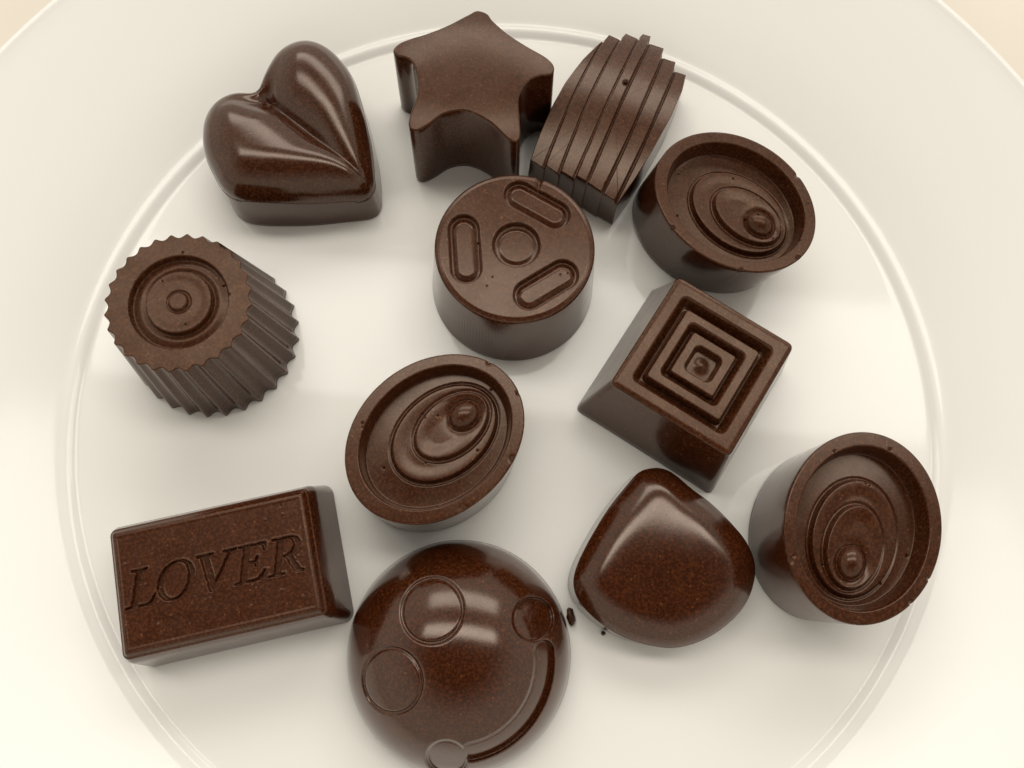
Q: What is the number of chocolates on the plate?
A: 12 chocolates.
